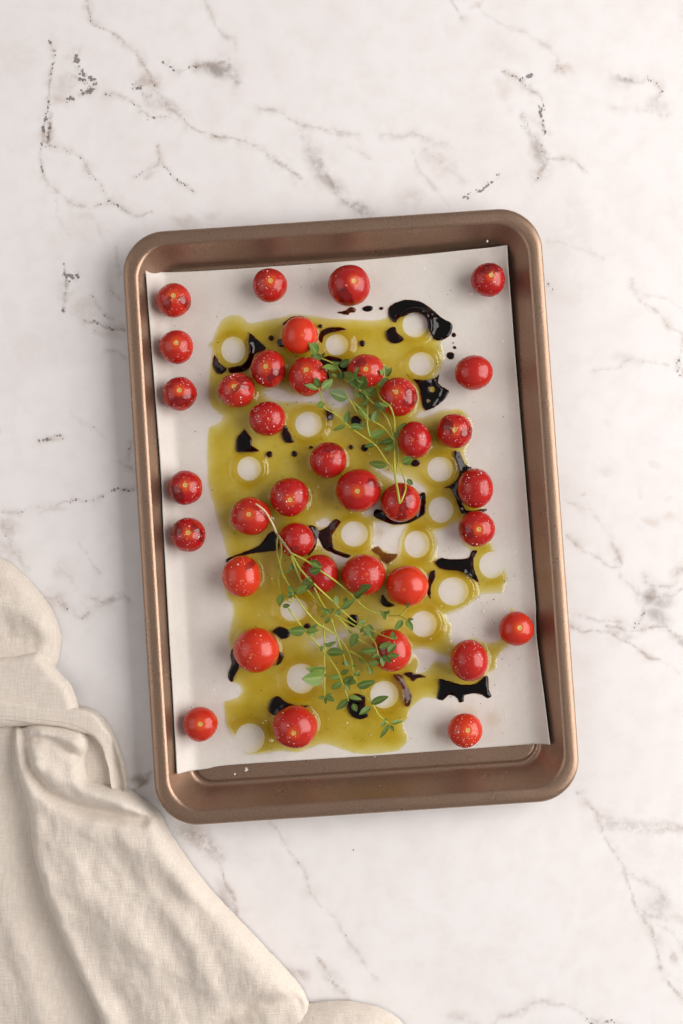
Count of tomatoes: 37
